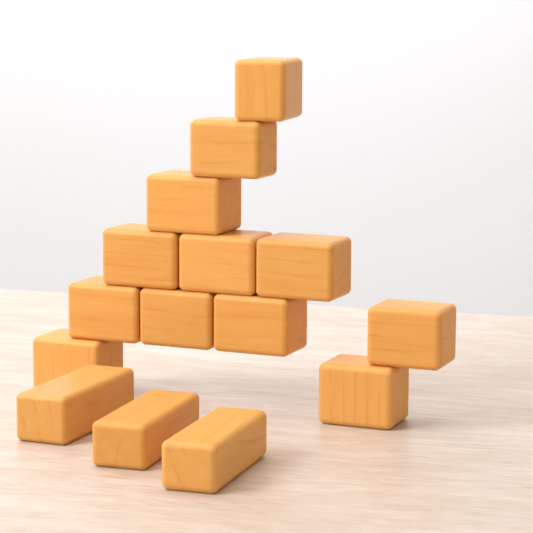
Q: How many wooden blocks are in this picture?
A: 15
